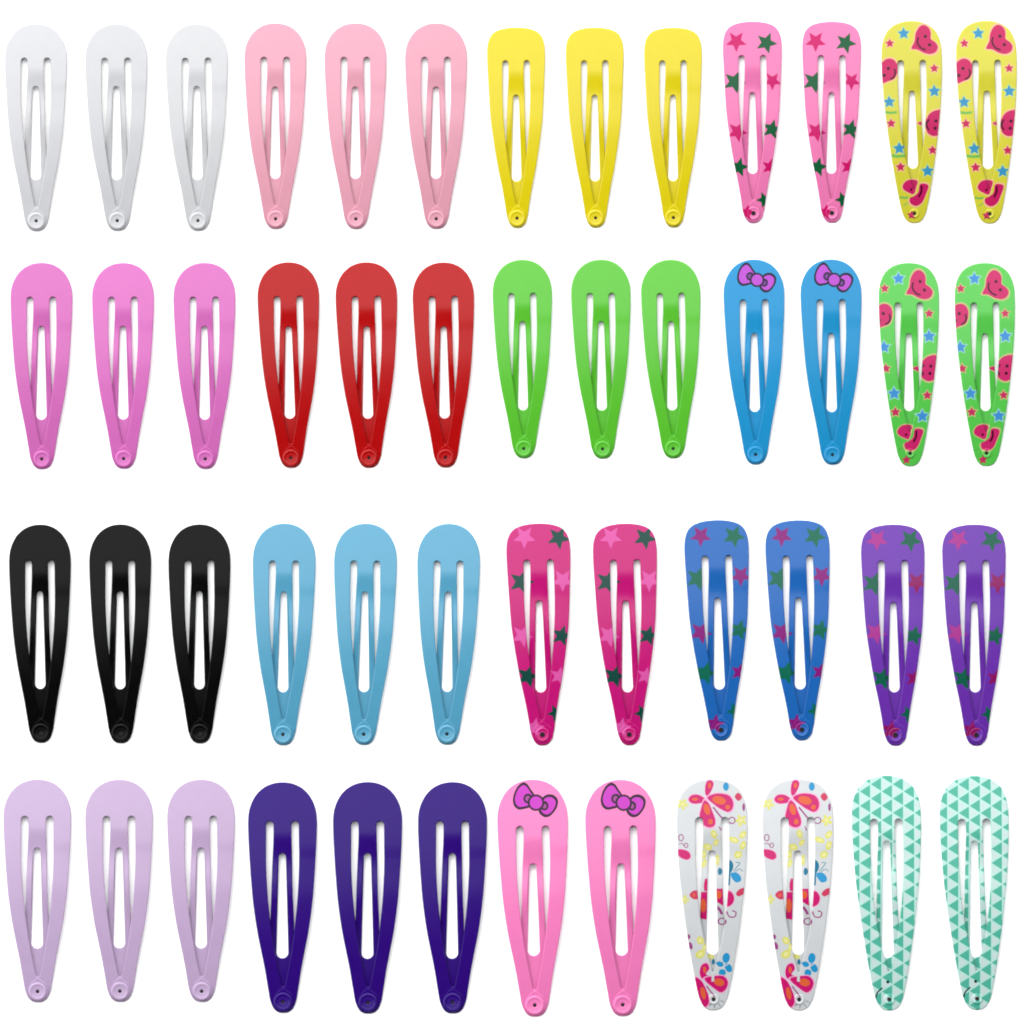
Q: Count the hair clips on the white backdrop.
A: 50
